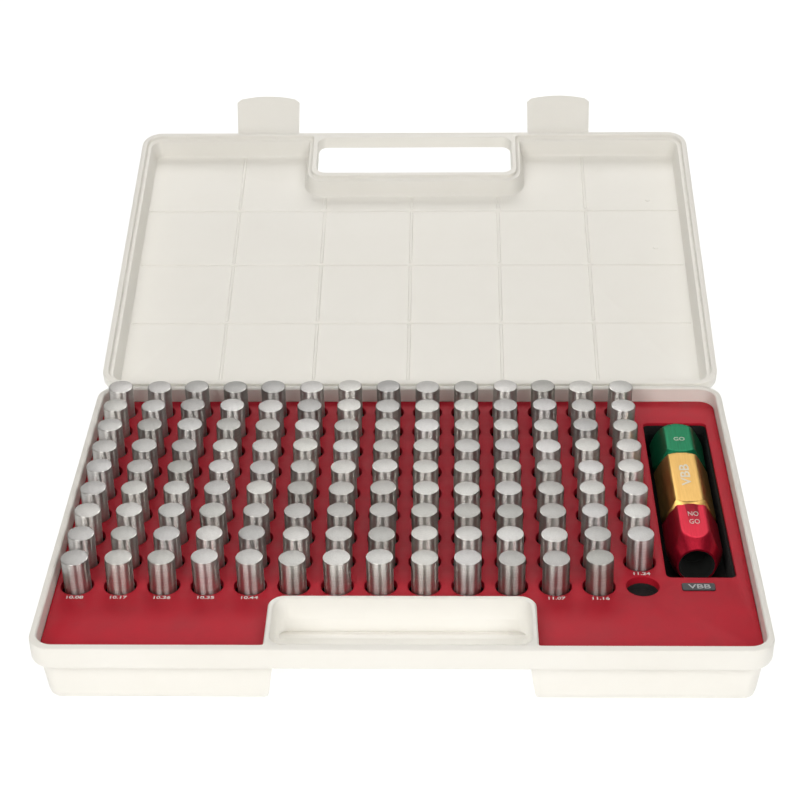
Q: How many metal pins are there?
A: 125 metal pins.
